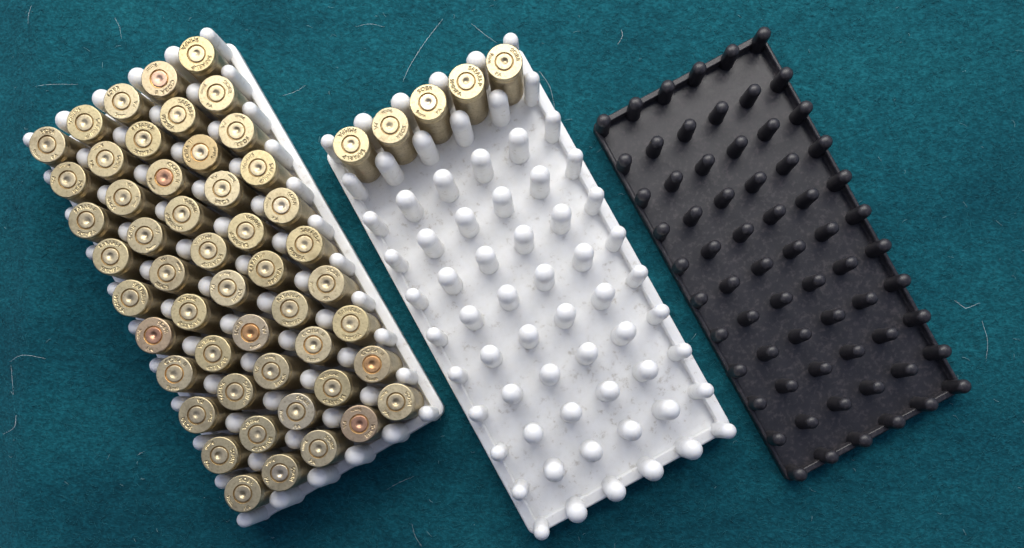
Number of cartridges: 55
